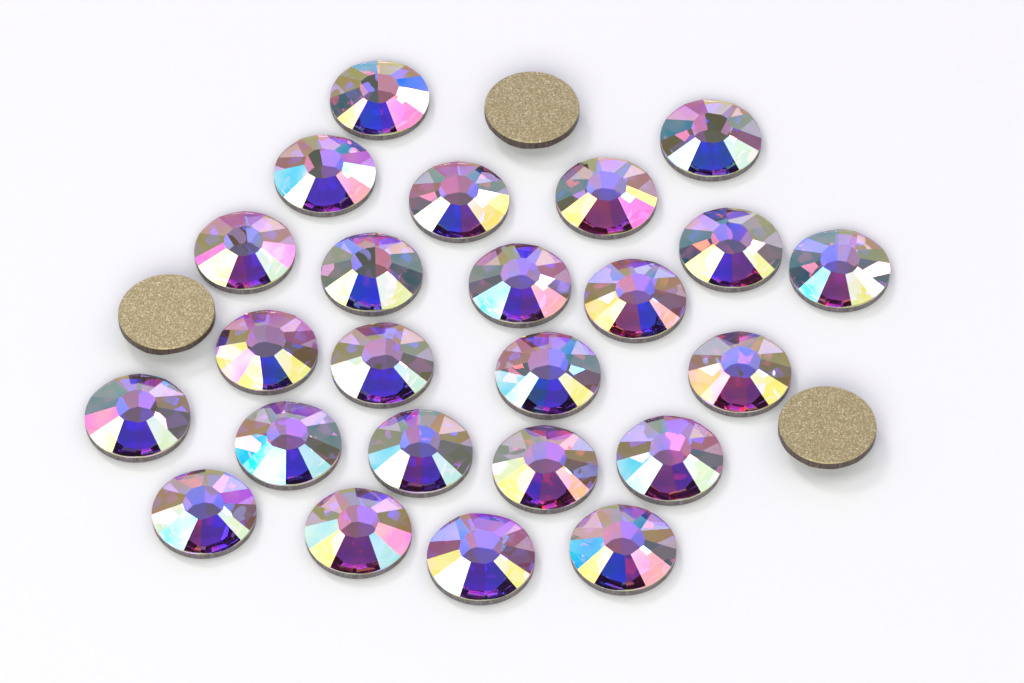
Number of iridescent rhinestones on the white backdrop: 24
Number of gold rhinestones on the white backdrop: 3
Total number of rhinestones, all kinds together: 27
